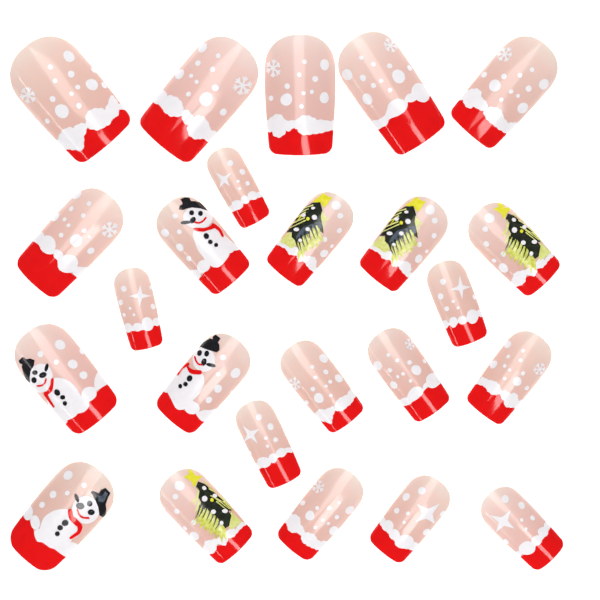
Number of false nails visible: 24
